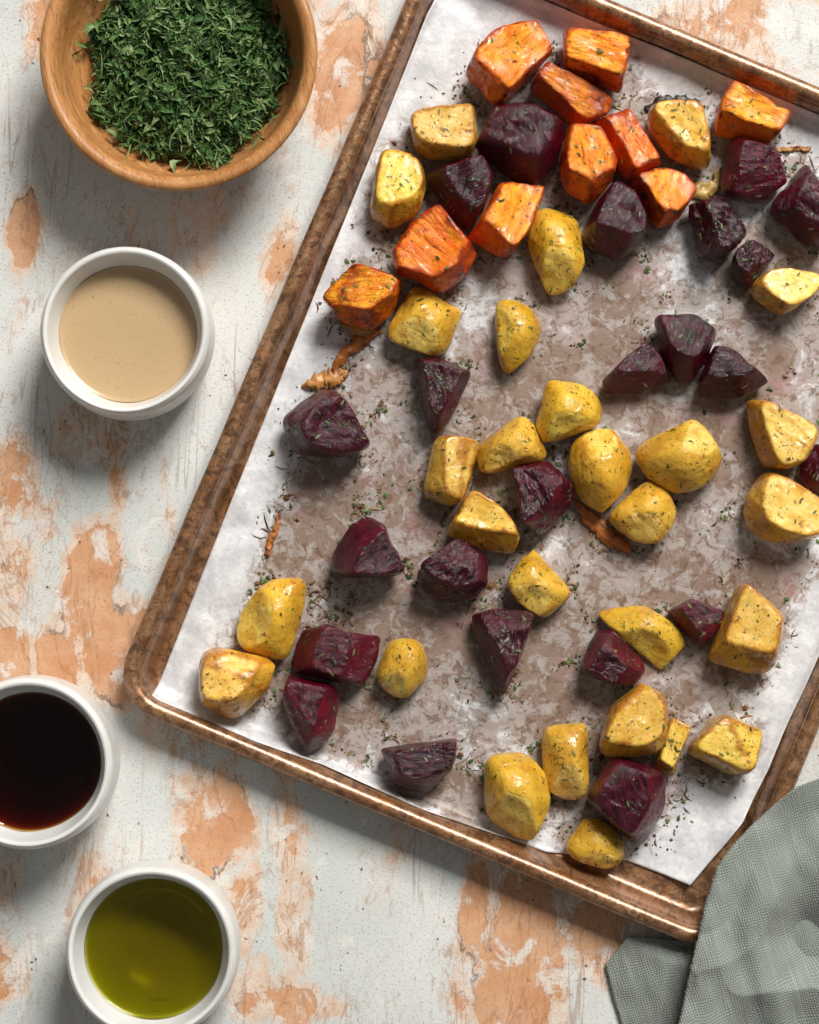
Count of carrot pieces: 10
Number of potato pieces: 28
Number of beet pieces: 23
